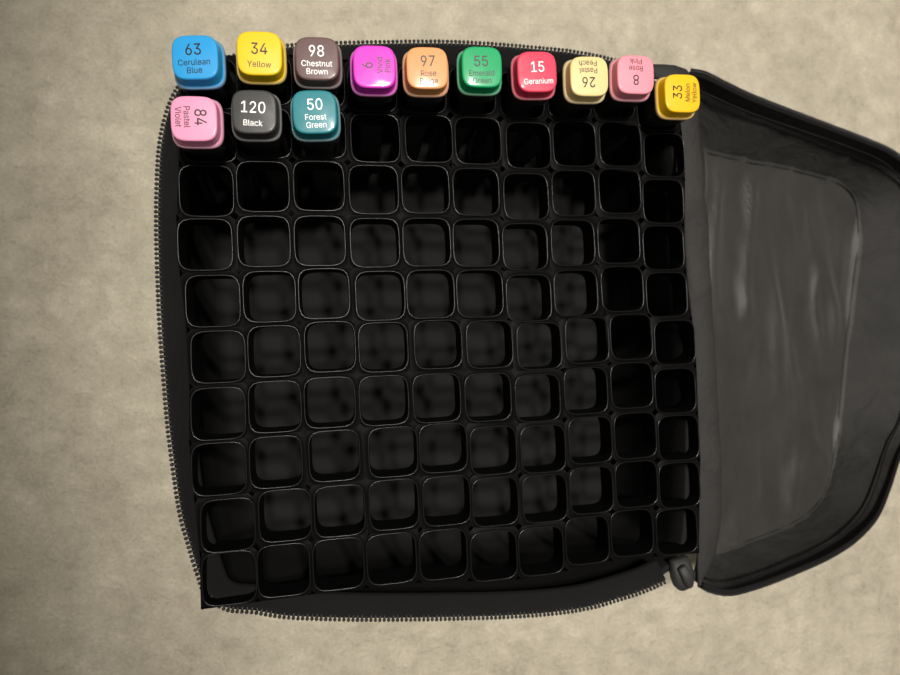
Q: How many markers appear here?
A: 13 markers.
